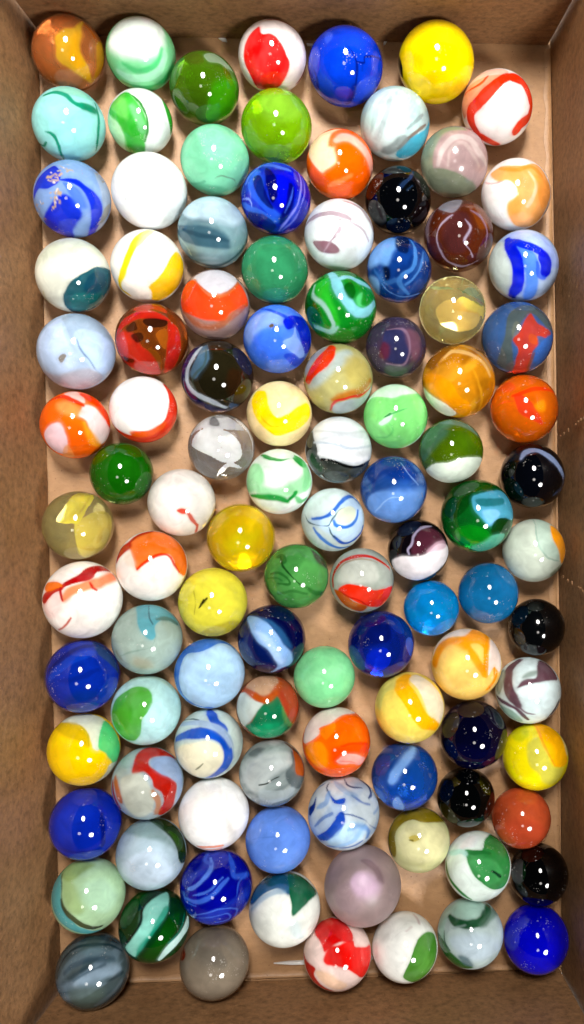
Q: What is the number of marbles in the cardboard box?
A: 105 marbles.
